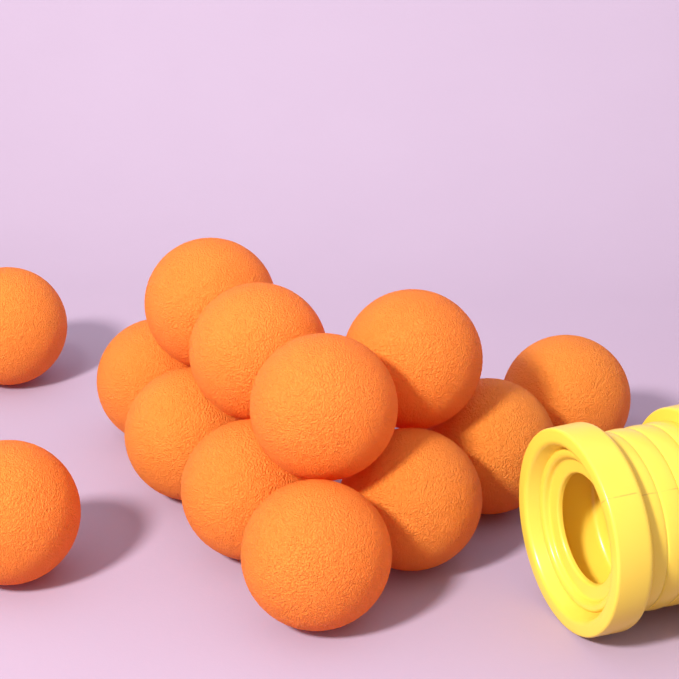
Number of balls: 13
